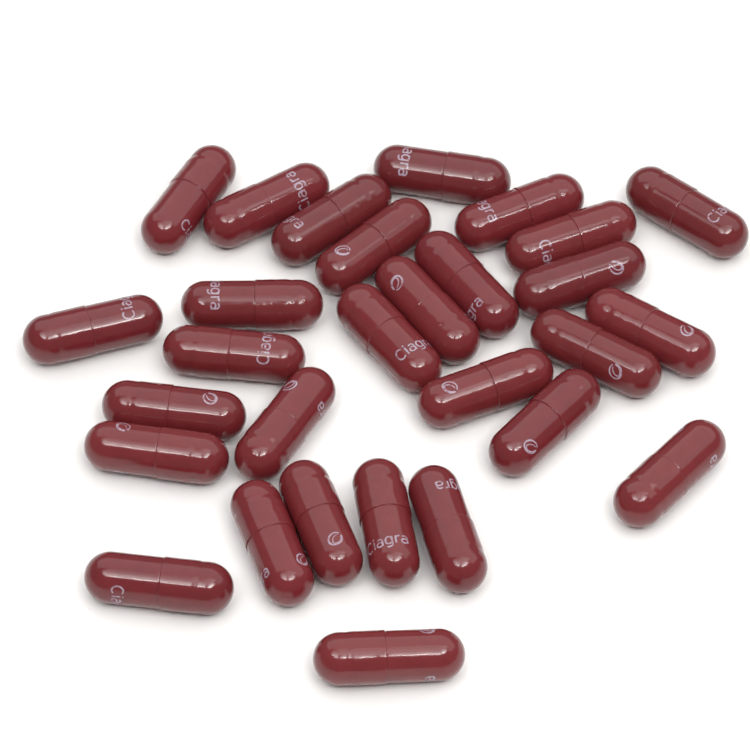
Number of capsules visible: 29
